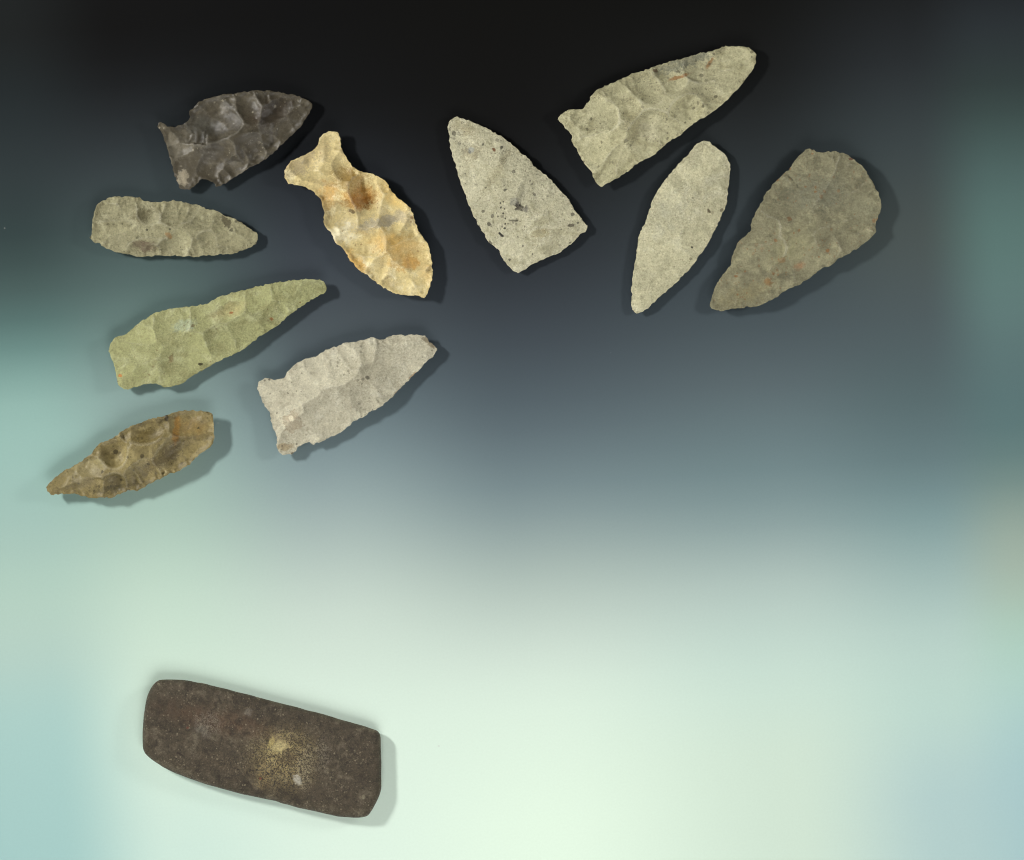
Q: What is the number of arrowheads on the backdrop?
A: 10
